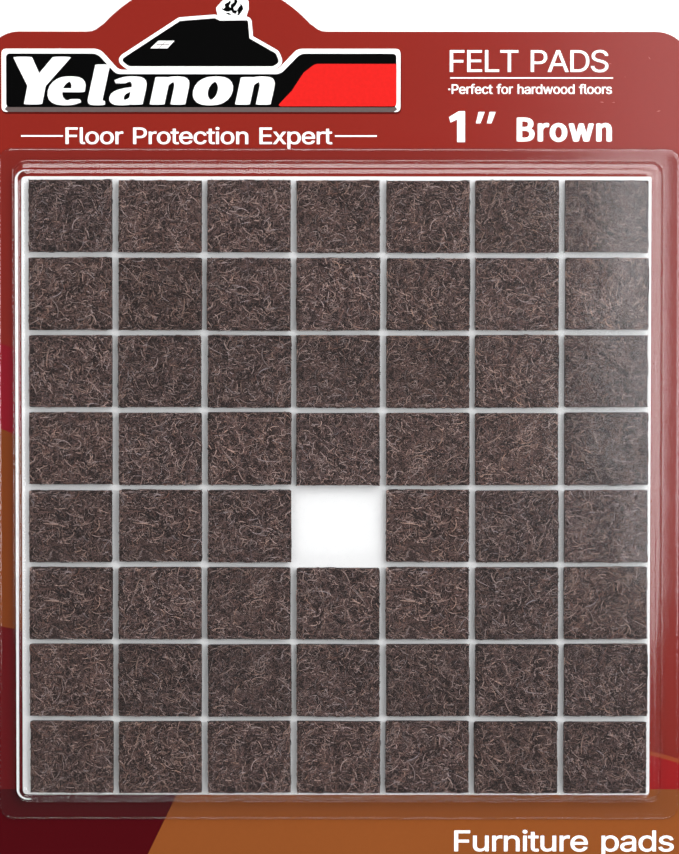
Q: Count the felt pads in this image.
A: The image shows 55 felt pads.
